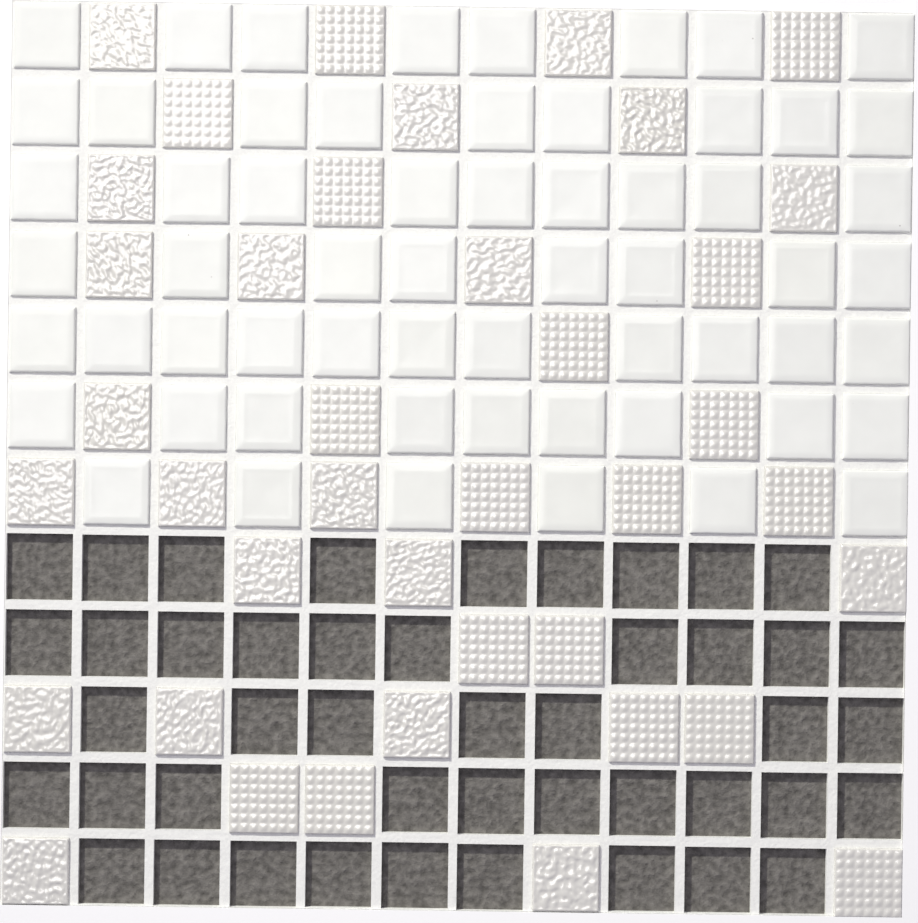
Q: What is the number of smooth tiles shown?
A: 60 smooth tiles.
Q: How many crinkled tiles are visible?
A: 21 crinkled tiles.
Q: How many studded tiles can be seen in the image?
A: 18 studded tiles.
